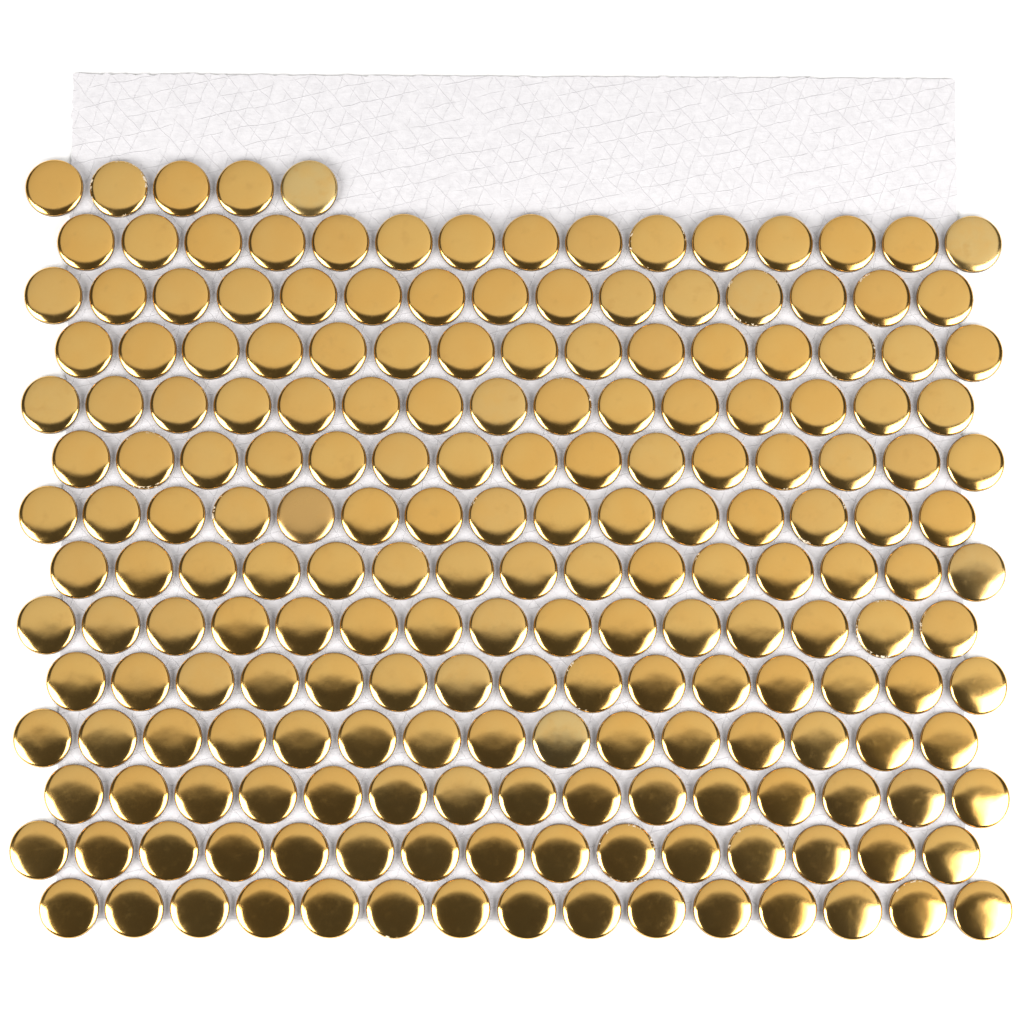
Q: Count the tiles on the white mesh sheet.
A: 200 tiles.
